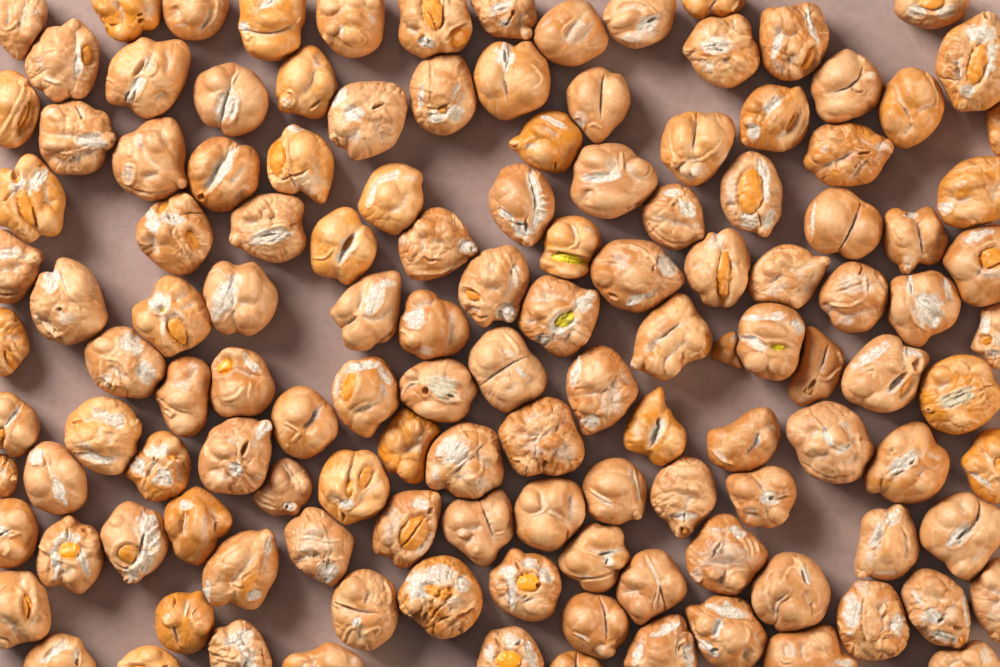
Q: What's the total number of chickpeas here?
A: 131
